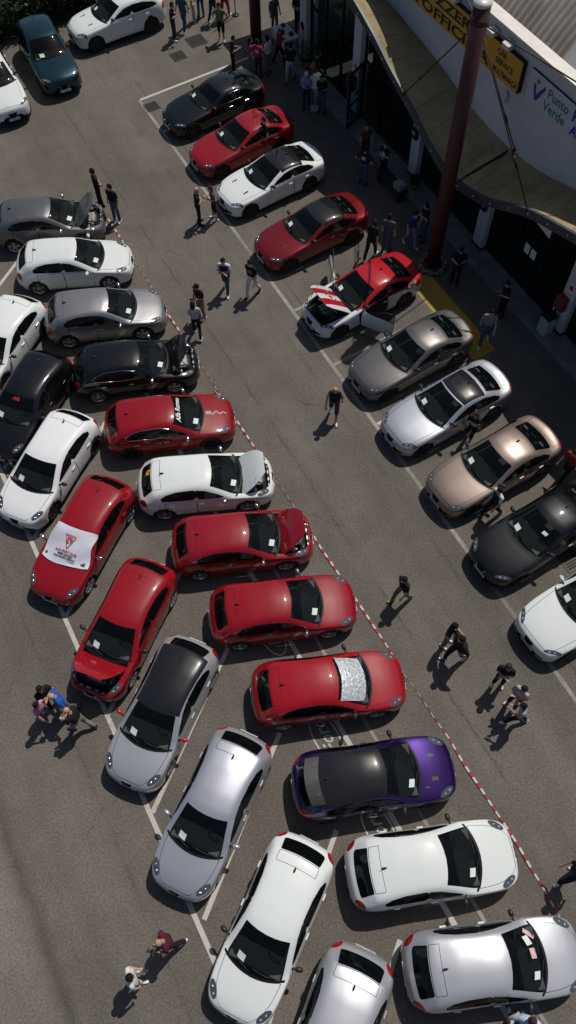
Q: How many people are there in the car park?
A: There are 55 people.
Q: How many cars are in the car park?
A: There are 34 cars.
